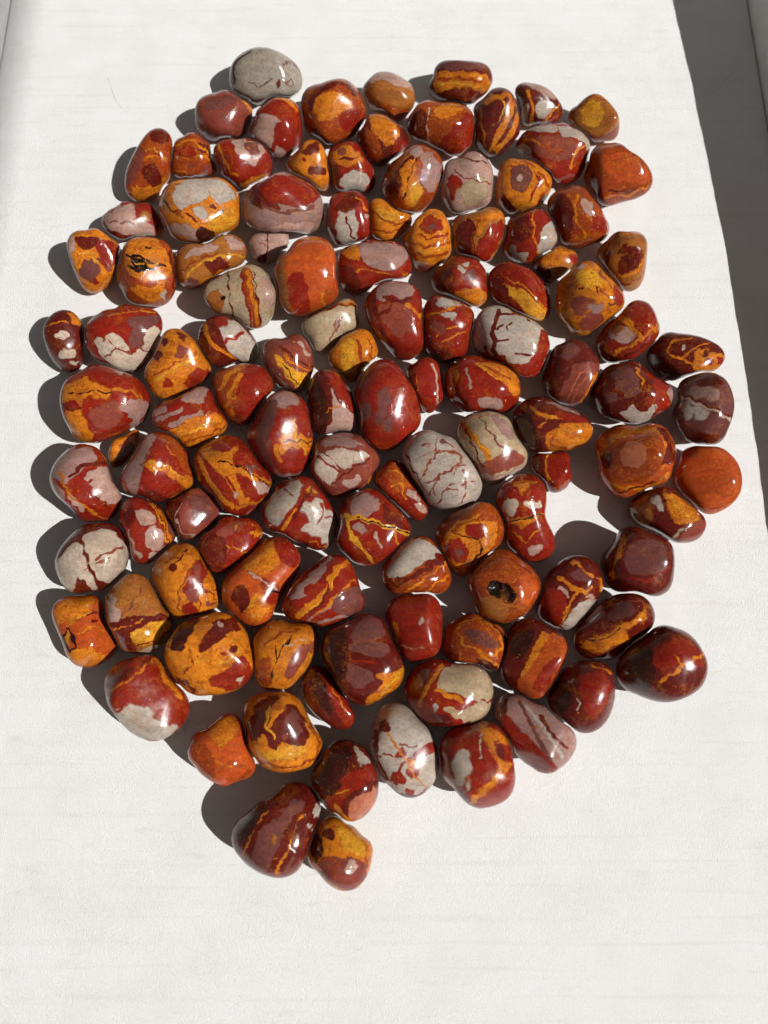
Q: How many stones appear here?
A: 115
